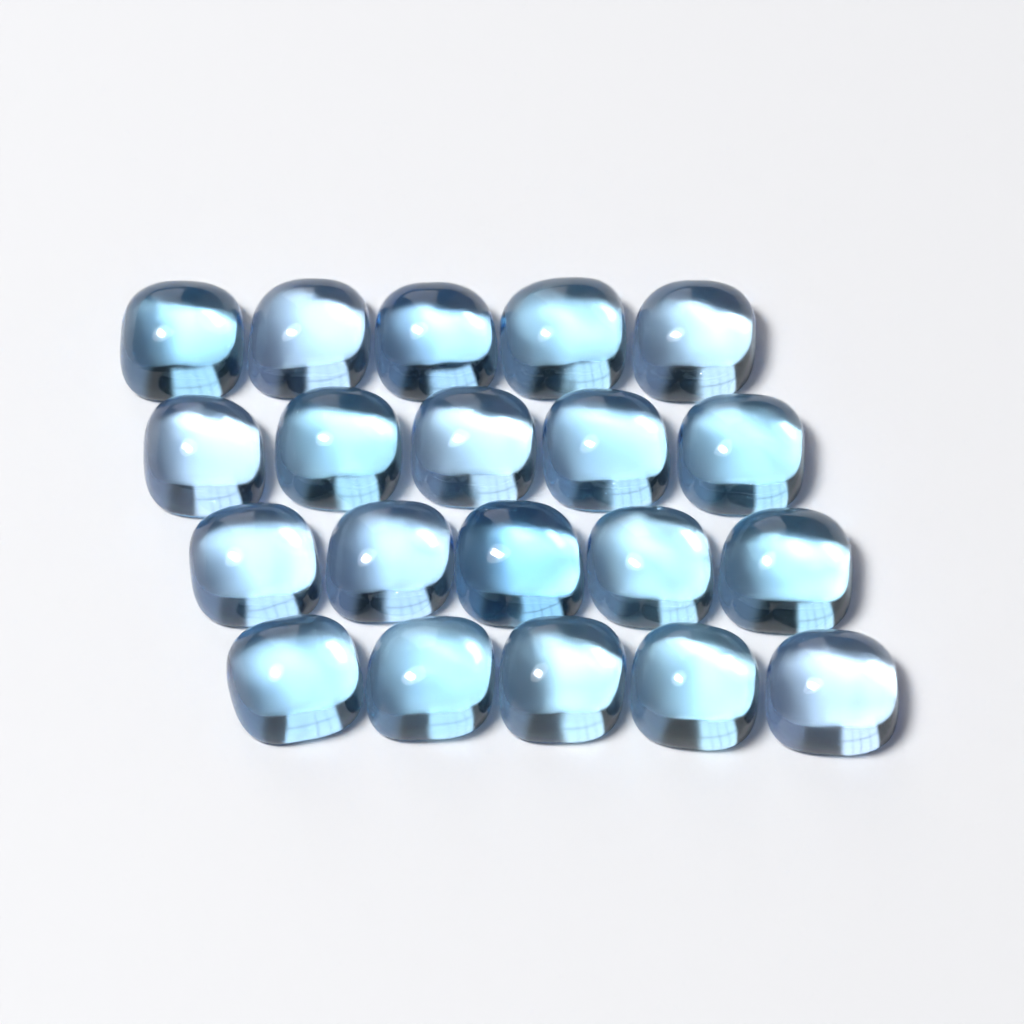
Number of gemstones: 20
